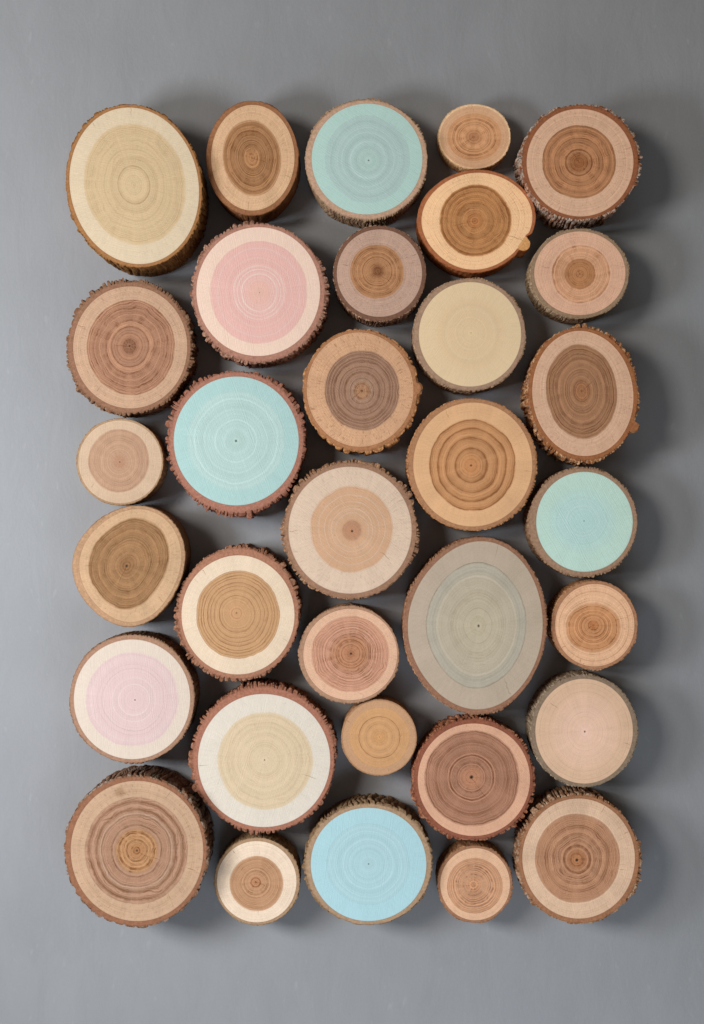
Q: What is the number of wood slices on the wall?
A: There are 33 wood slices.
